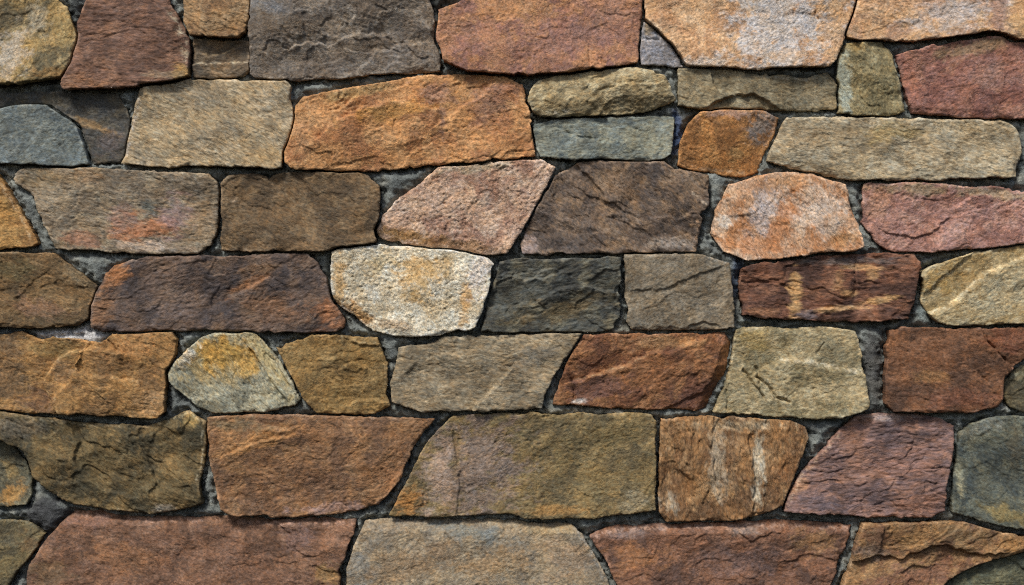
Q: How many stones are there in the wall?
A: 55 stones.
